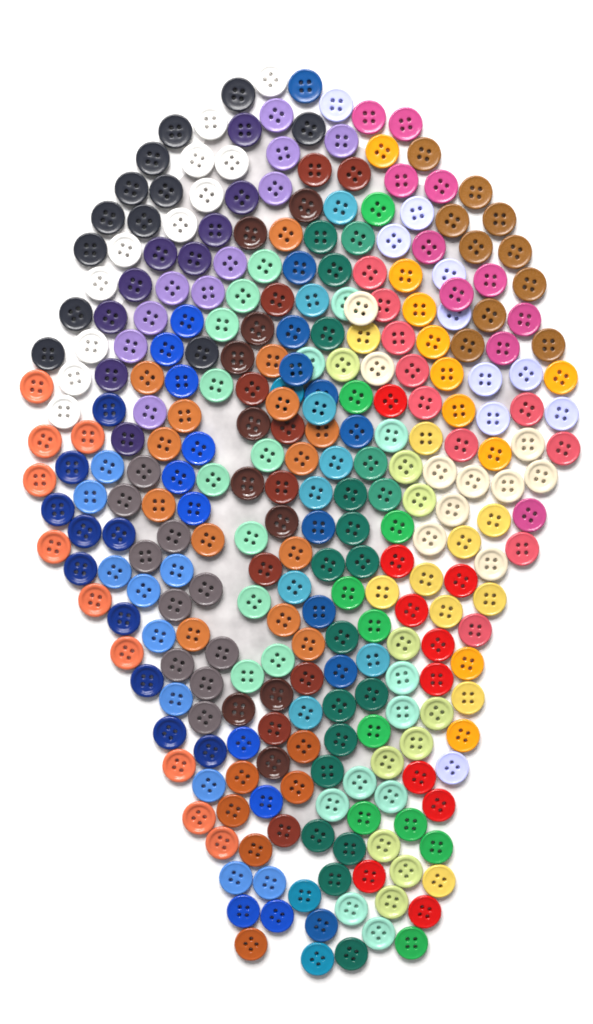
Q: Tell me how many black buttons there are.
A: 12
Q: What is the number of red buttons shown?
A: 10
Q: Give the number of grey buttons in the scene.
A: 10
